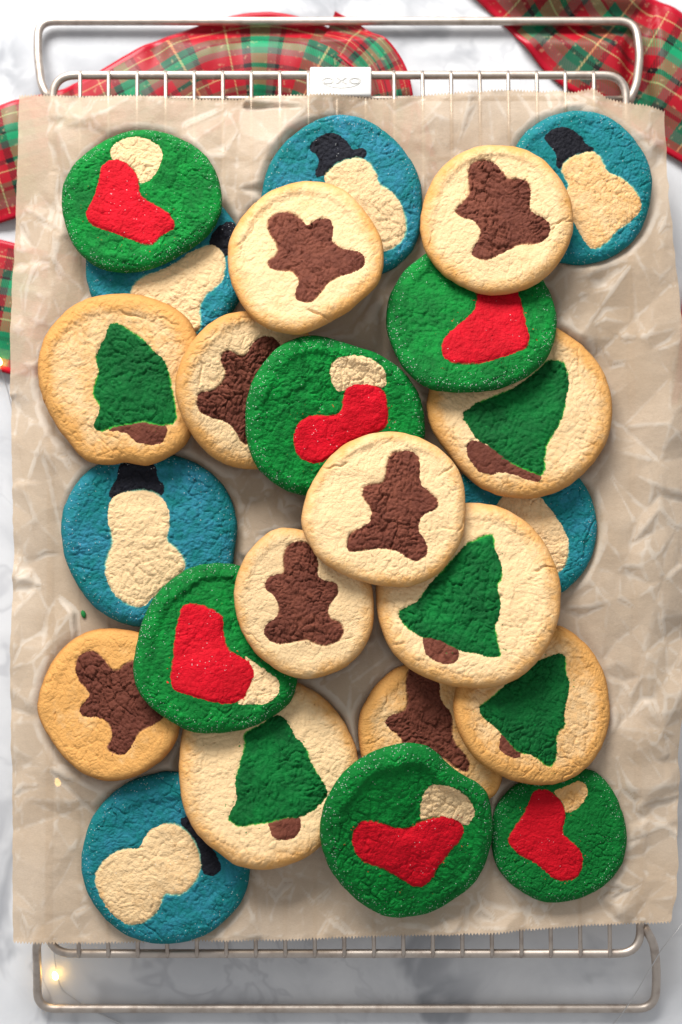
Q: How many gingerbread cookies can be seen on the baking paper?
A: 7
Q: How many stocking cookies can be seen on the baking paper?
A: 6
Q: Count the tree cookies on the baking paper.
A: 5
